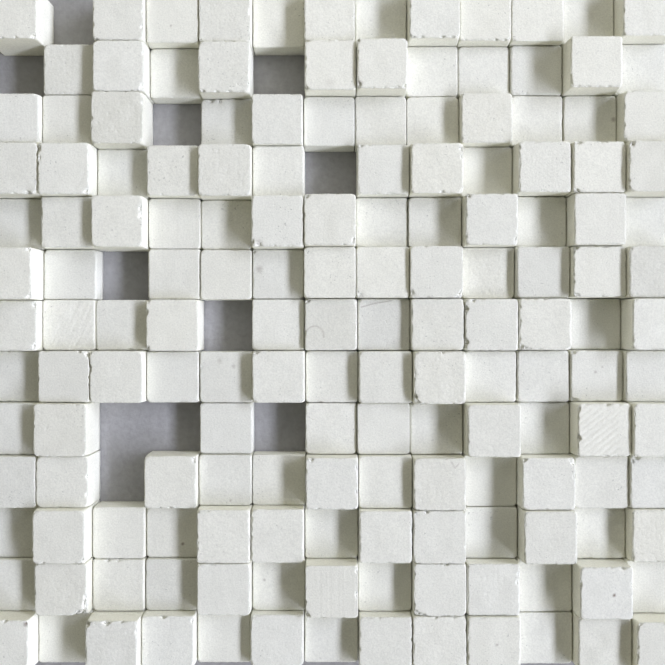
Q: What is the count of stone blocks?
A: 158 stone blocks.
